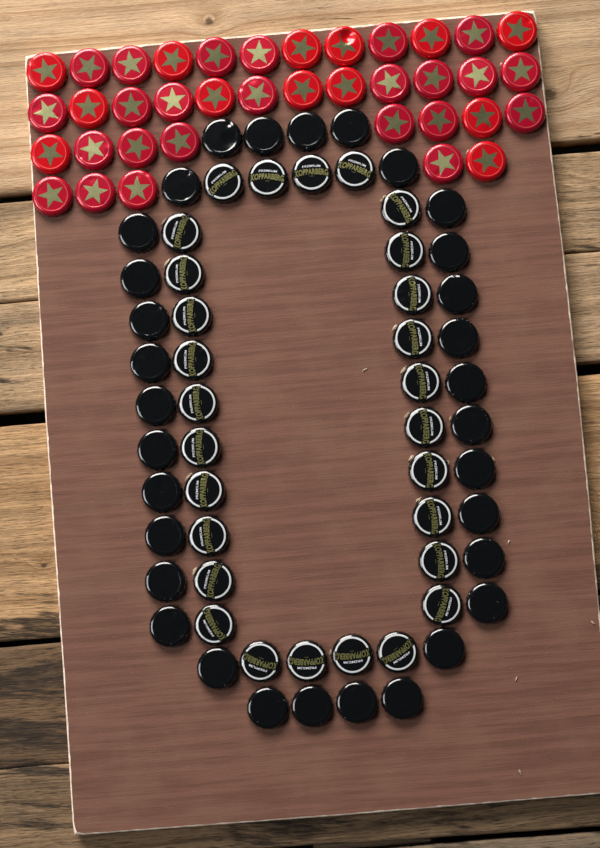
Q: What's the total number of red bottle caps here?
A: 37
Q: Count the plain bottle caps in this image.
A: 32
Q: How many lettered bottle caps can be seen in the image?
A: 28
